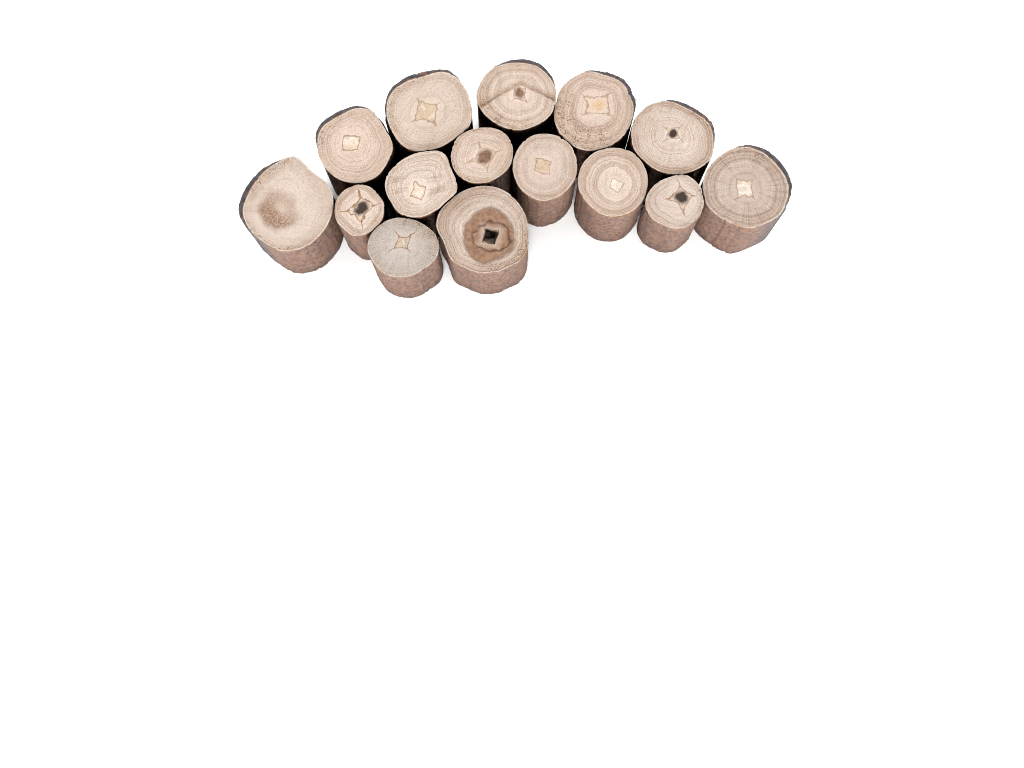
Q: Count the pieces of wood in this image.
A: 15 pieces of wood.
